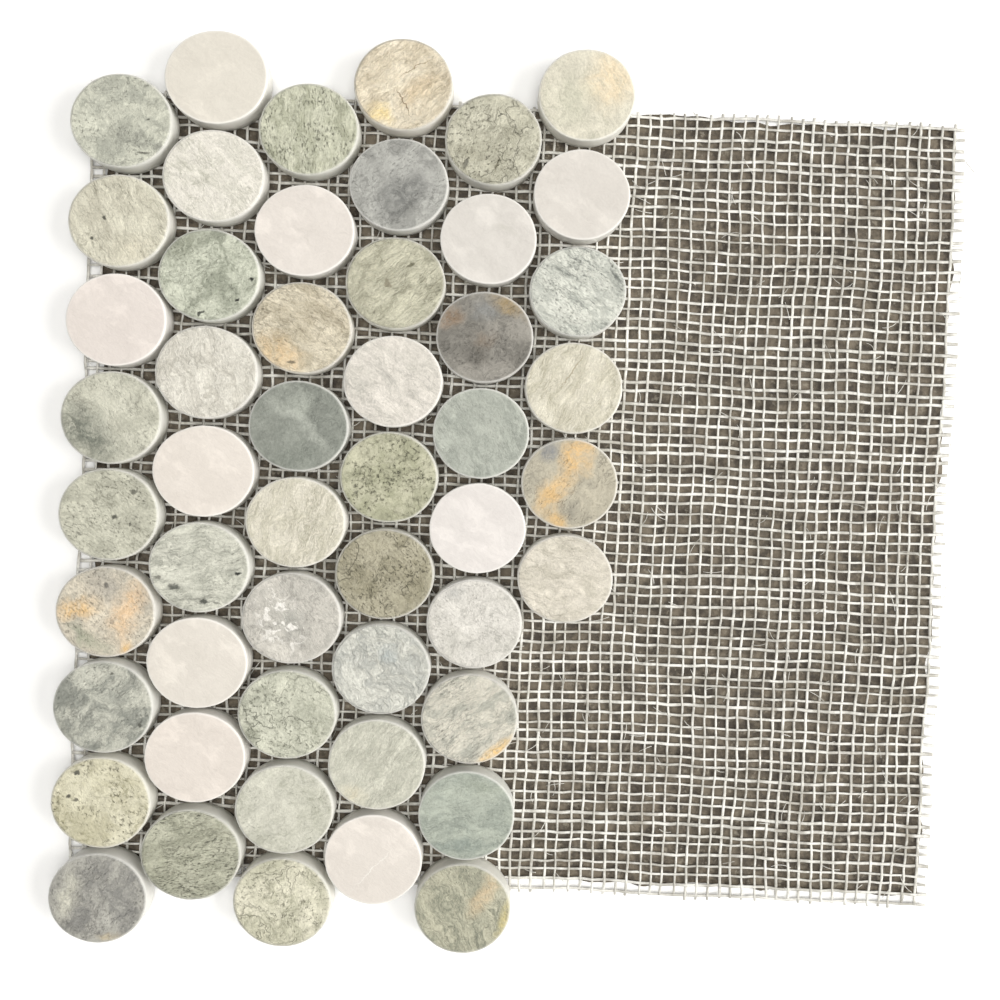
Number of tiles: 51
